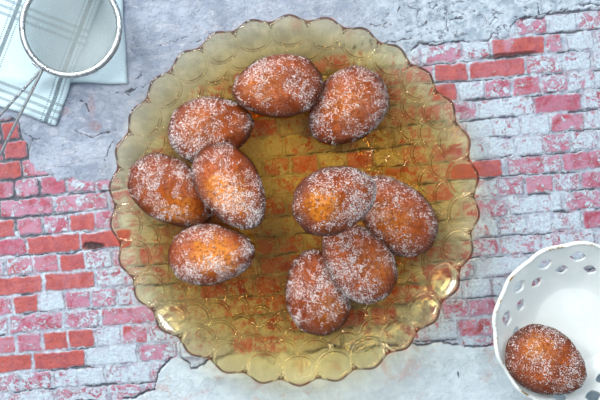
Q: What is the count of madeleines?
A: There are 11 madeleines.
